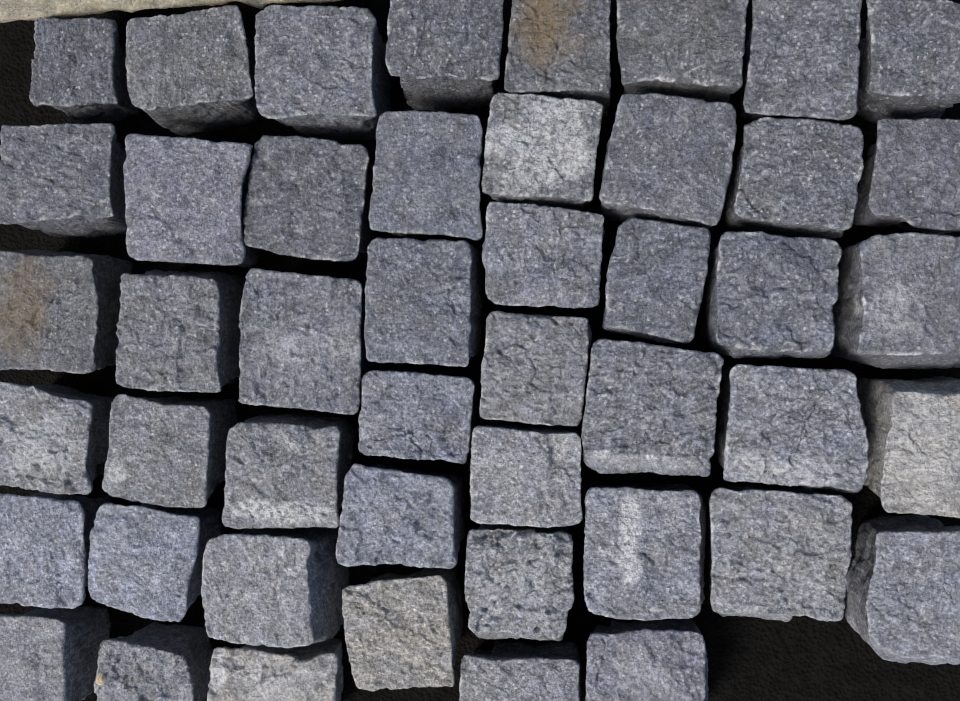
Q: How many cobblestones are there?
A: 47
